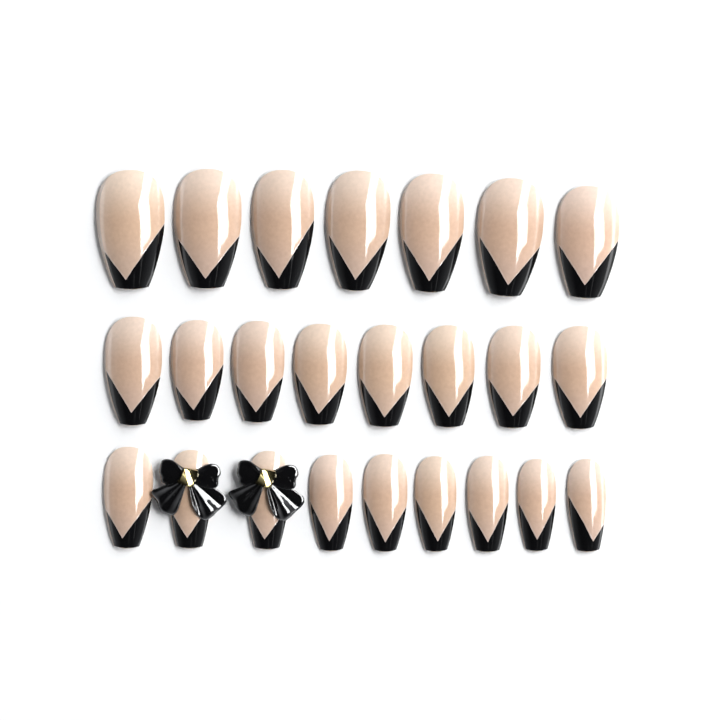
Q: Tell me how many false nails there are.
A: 24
